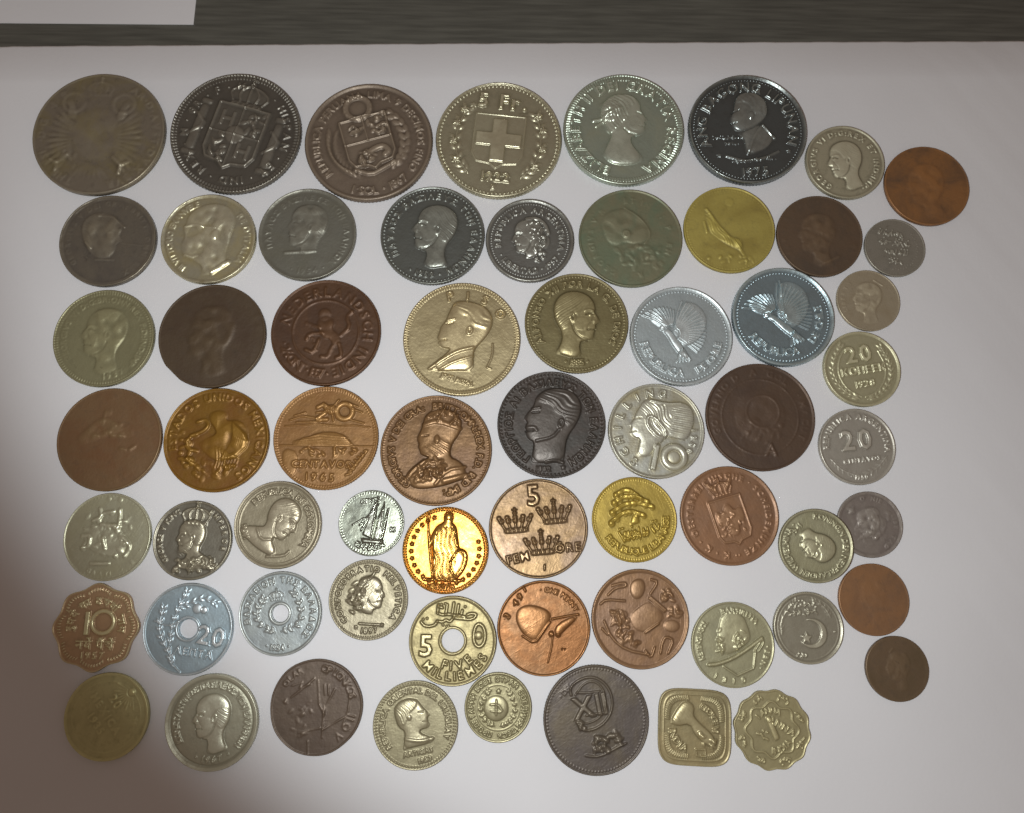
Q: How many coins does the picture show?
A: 63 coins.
